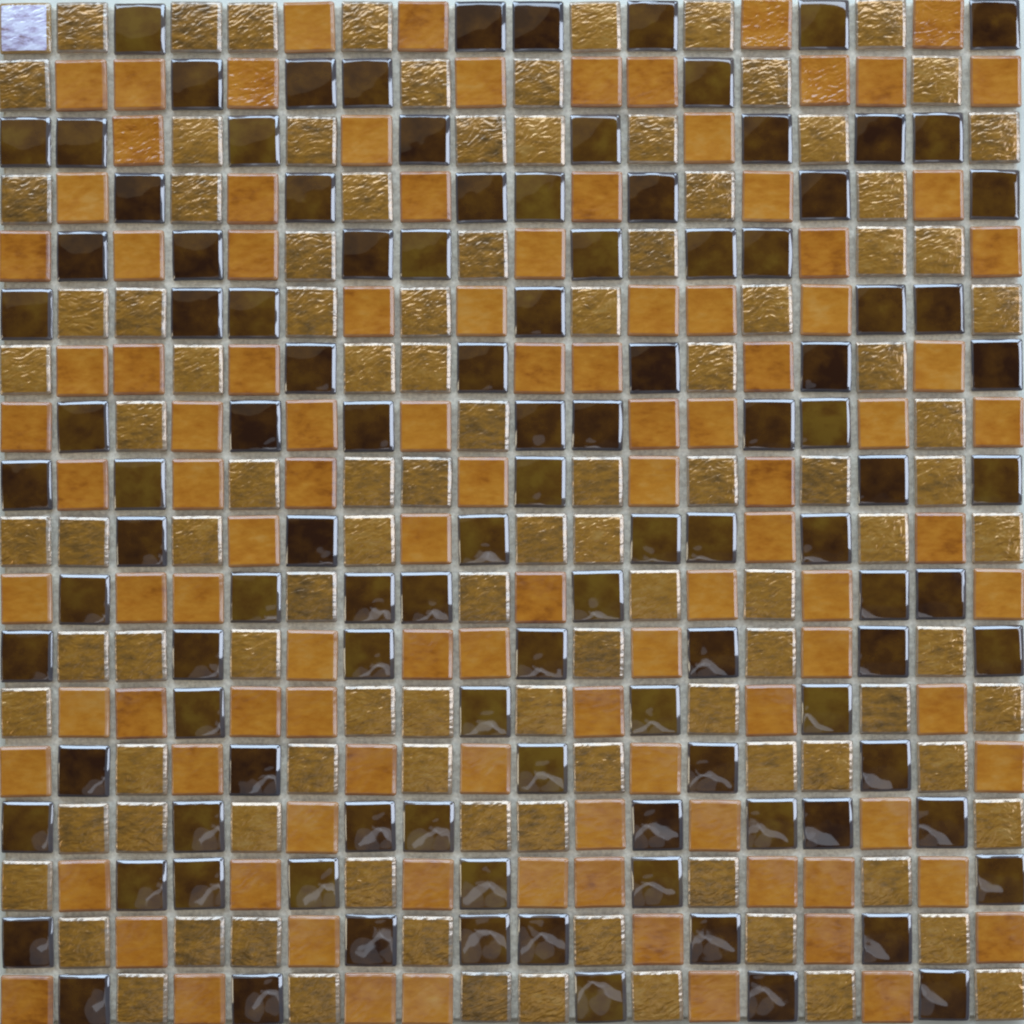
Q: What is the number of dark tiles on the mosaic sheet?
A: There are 109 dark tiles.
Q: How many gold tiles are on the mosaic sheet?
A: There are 108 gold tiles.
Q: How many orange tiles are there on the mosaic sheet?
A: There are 106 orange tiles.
